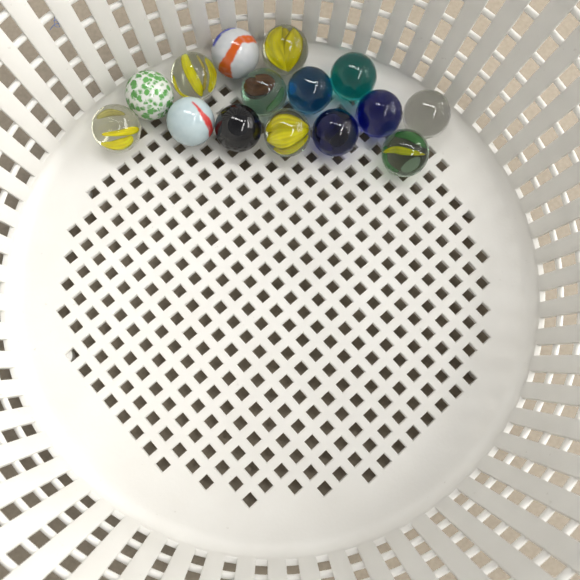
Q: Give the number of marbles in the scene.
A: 15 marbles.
